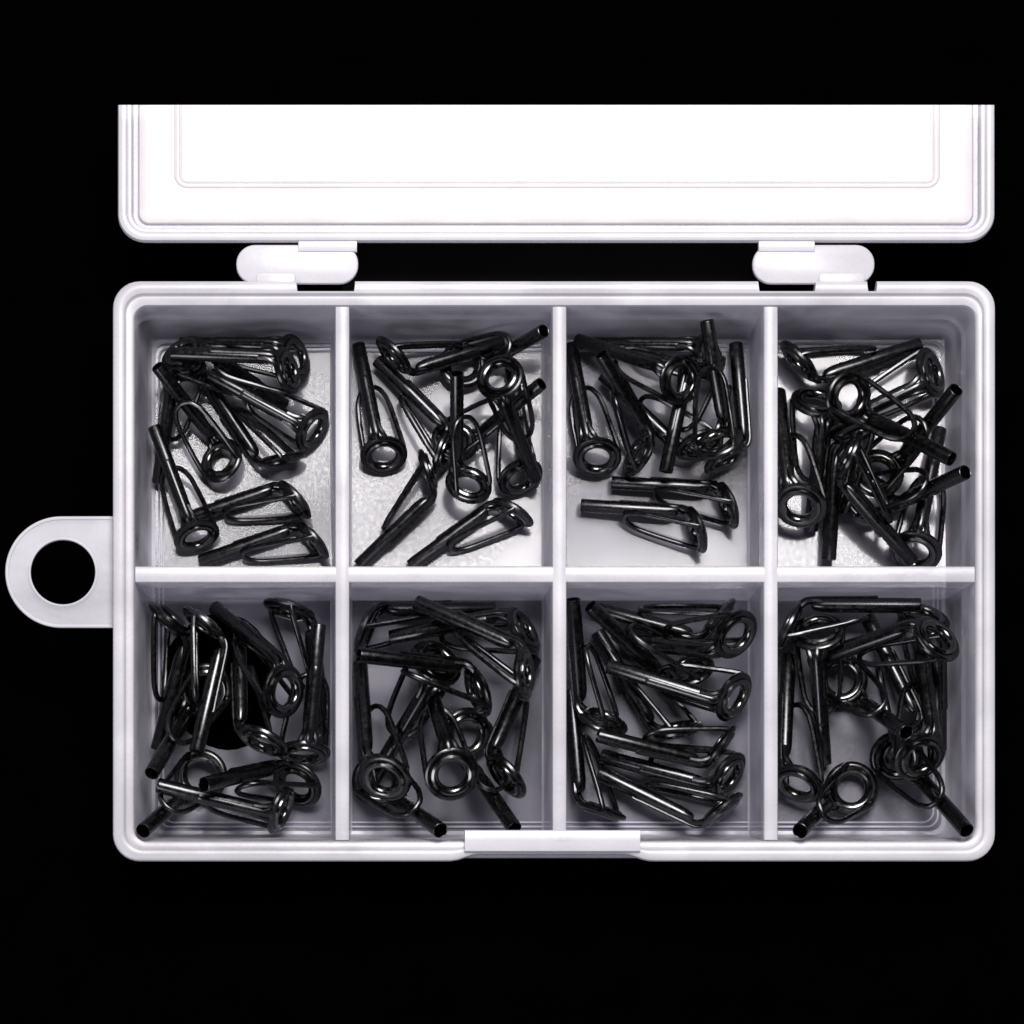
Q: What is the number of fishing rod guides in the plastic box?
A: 80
